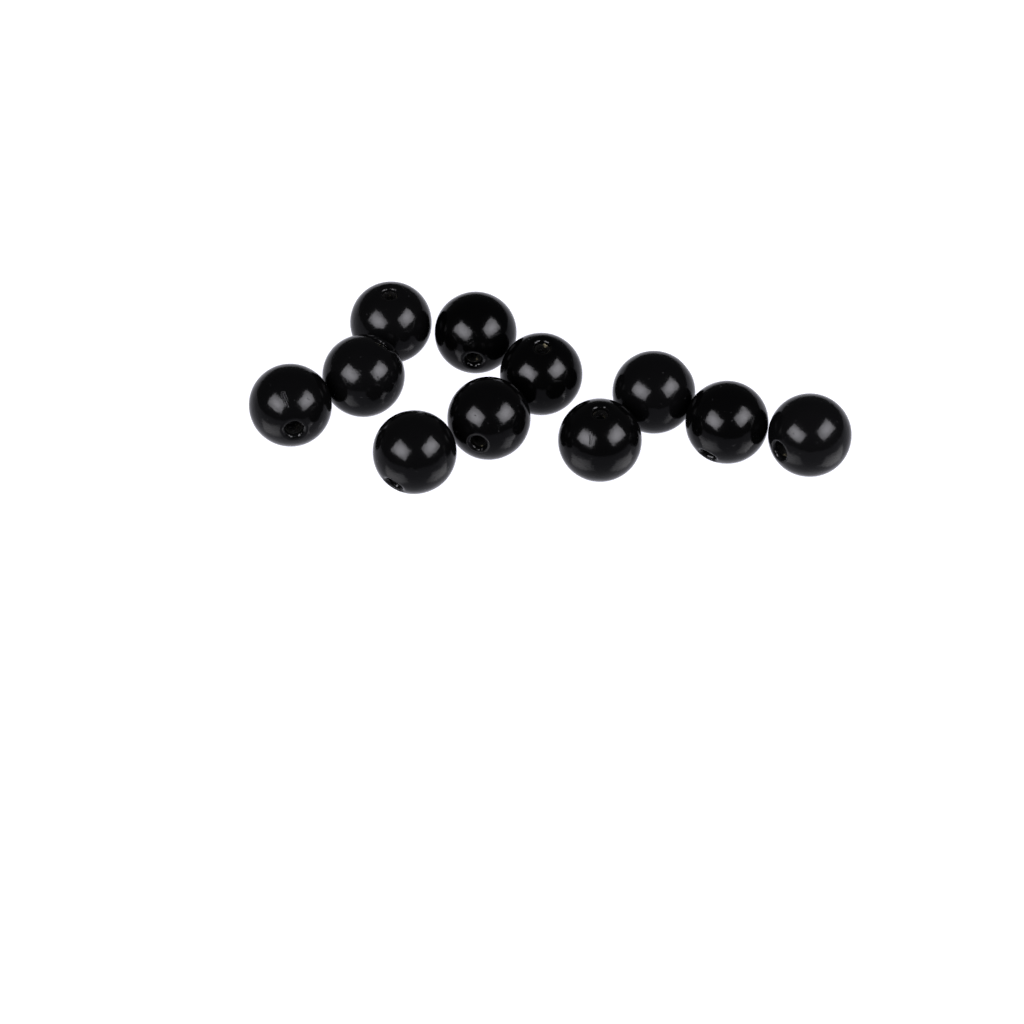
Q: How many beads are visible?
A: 11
